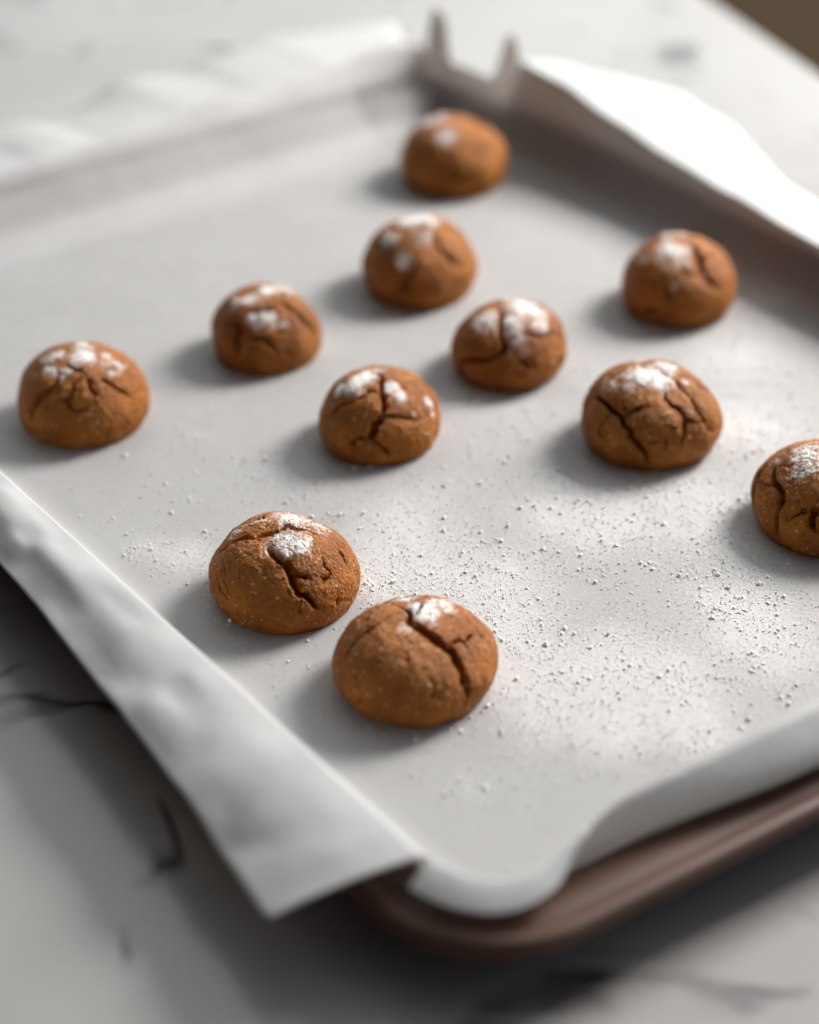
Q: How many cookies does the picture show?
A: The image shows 11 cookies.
